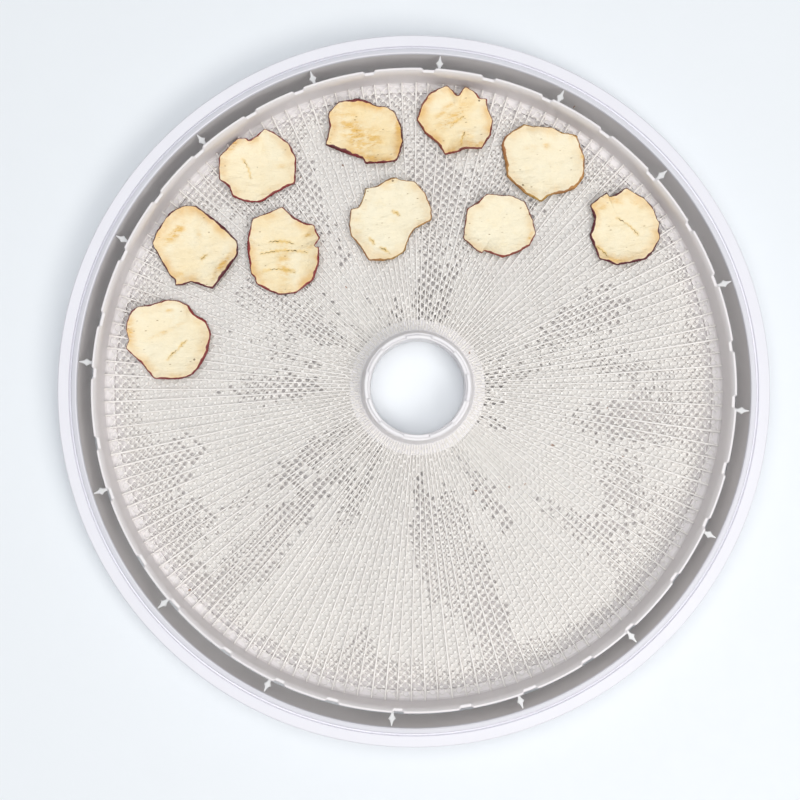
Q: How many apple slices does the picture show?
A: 10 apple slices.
